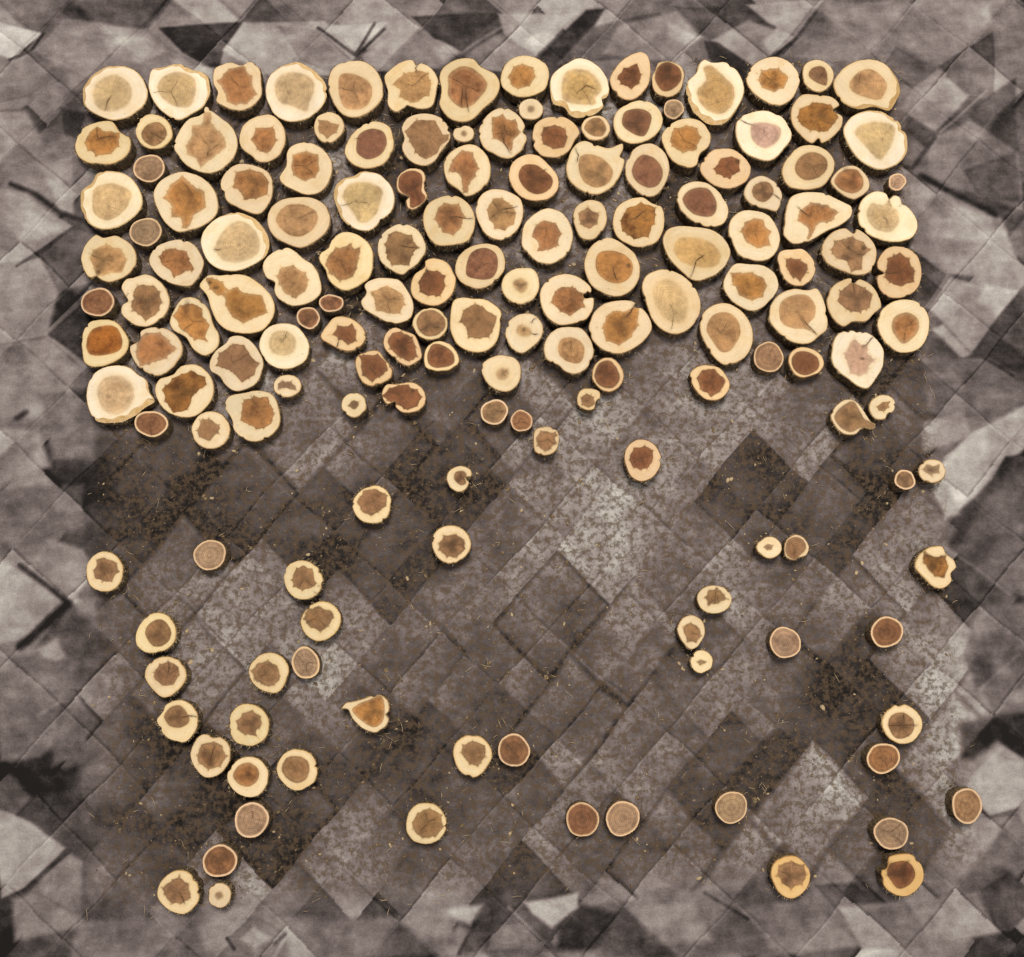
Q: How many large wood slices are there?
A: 79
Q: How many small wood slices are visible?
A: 86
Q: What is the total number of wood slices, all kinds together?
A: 165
